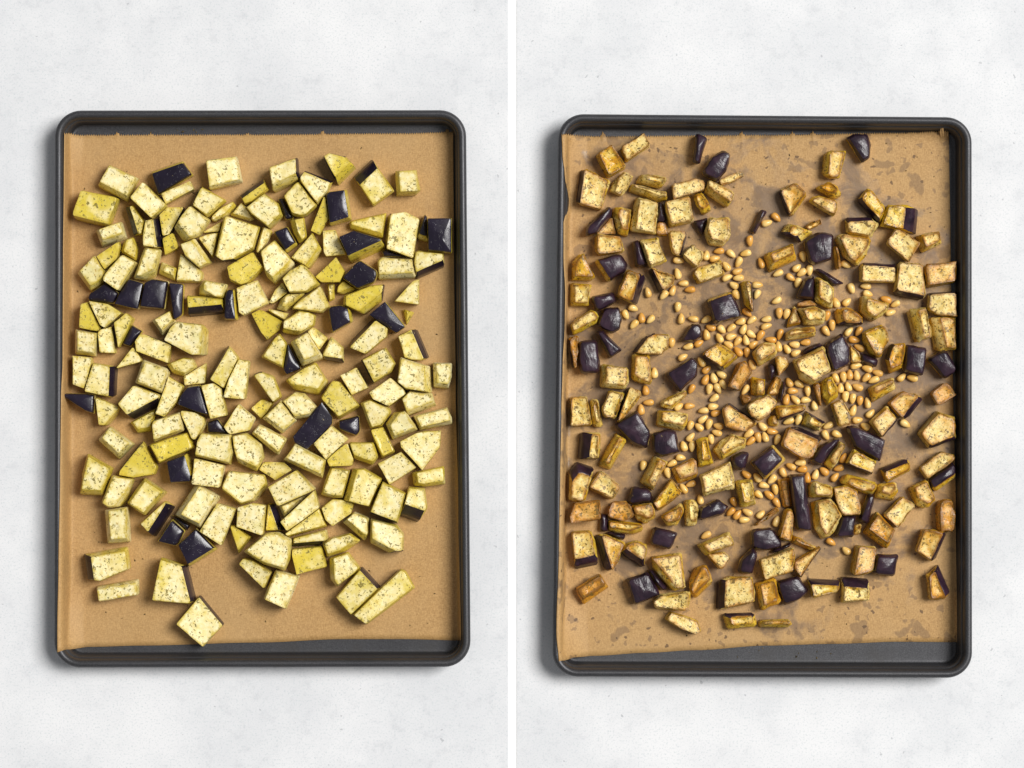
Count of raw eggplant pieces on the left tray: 183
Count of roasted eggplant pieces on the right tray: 193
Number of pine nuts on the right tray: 200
